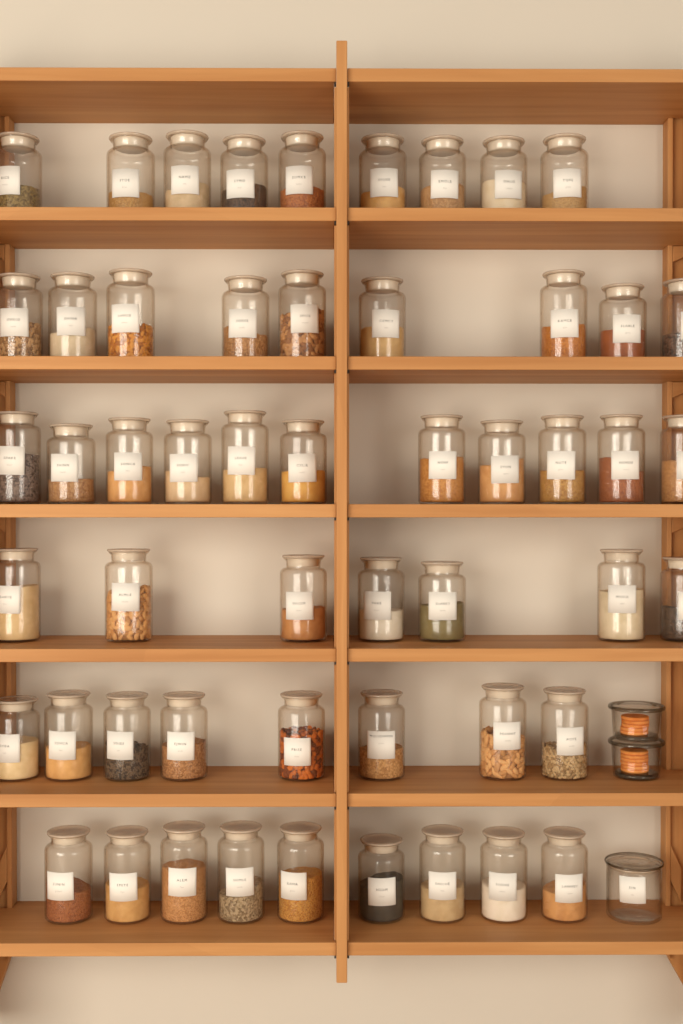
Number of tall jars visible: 53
